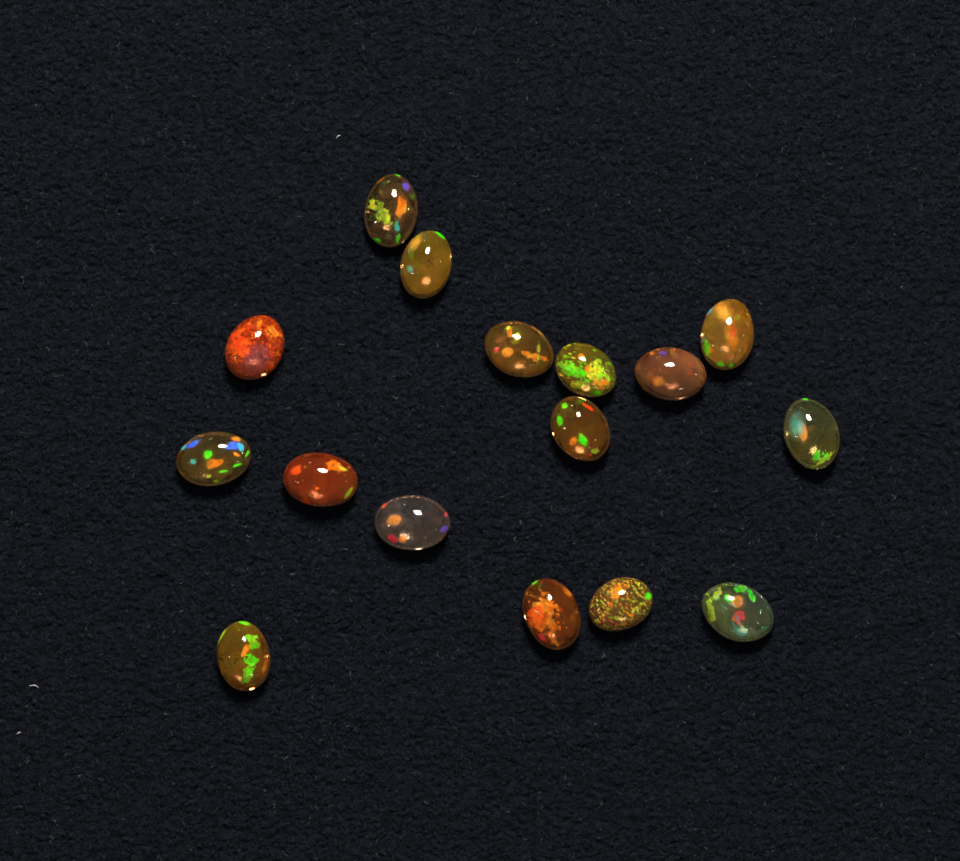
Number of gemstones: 16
